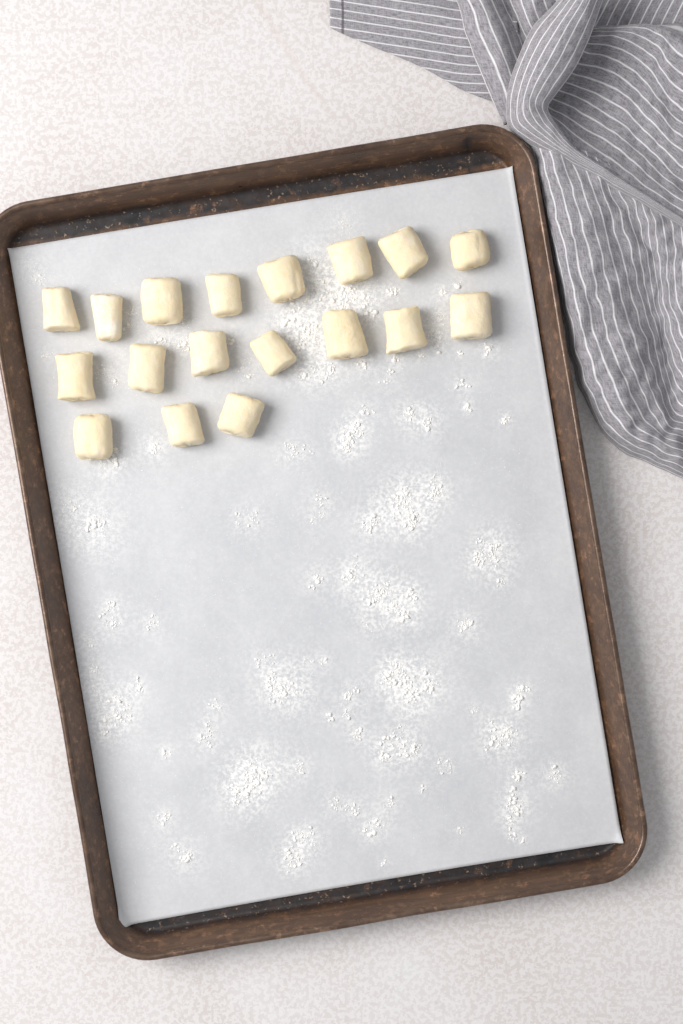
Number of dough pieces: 18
